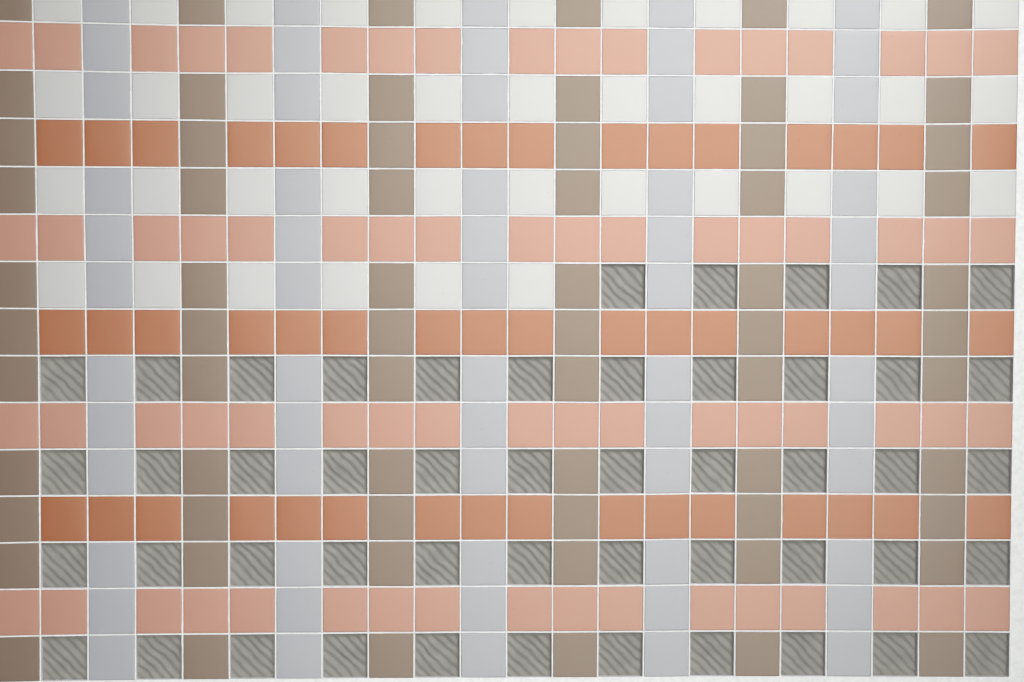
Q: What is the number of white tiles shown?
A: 39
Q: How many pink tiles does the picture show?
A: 68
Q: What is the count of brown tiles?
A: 66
